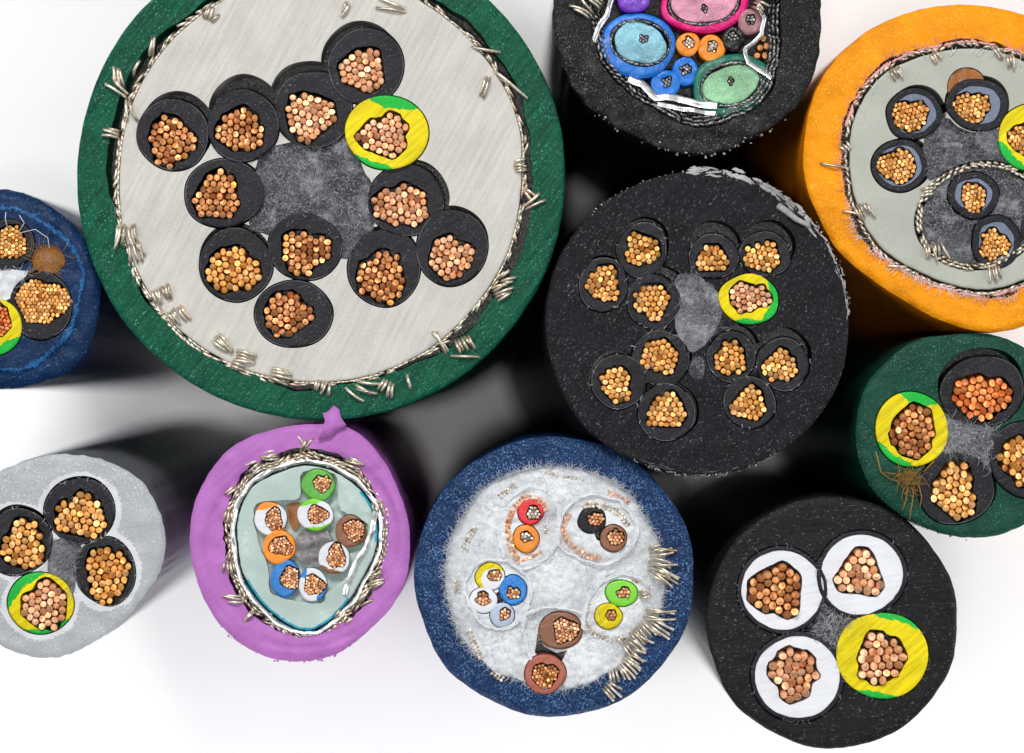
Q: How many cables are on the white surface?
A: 10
